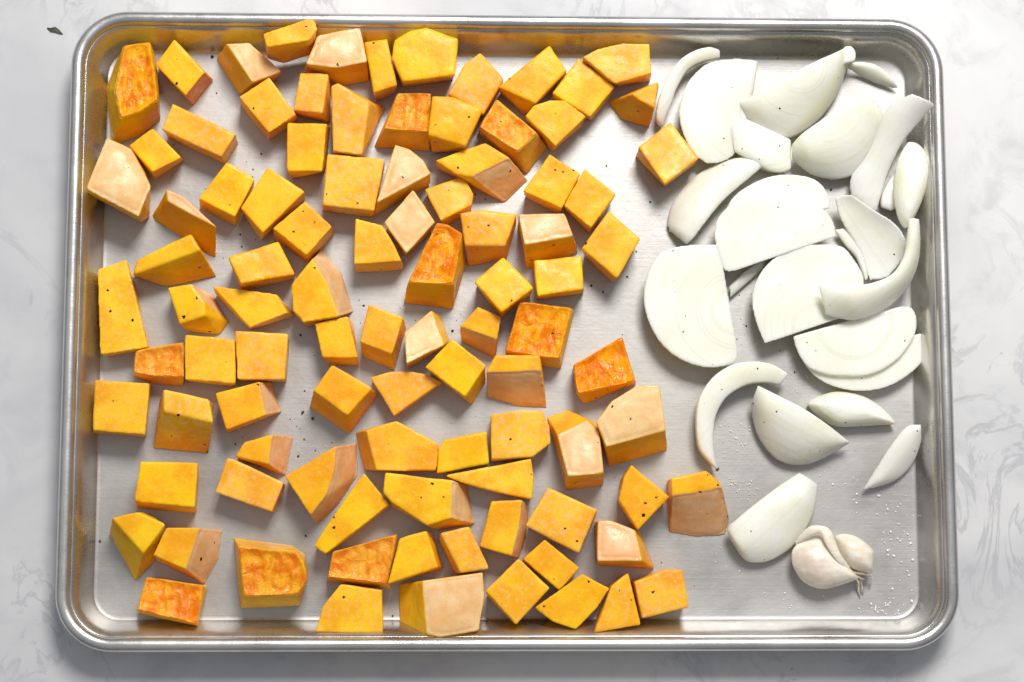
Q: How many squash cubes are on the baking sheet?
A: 95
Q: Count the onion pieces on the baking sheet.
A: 22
